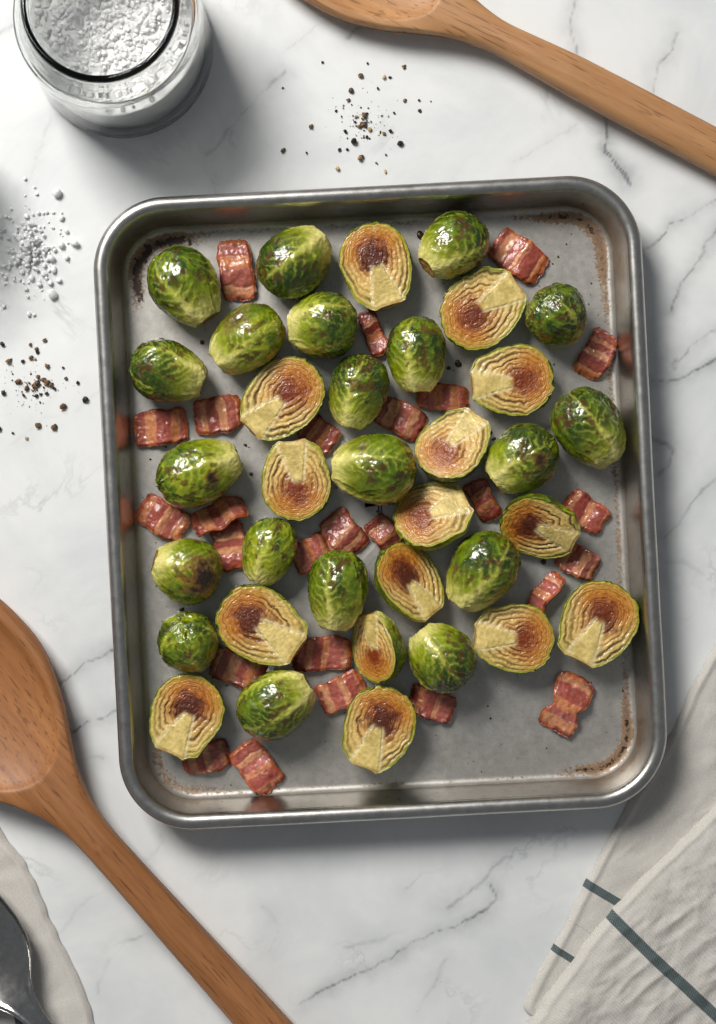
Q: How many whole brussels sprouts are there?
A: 20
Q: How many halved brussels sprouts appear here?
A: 15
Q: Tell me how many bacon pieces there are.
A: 26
